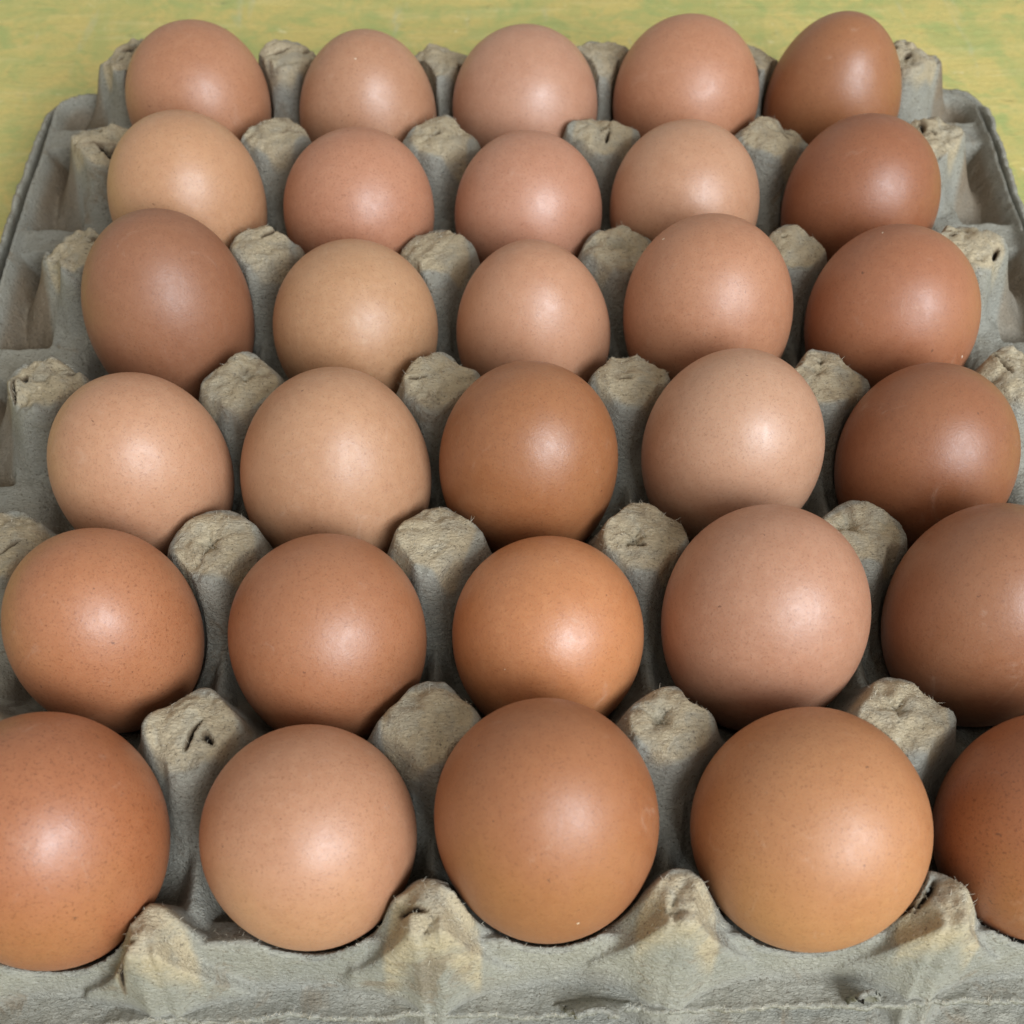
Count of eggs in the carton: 30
